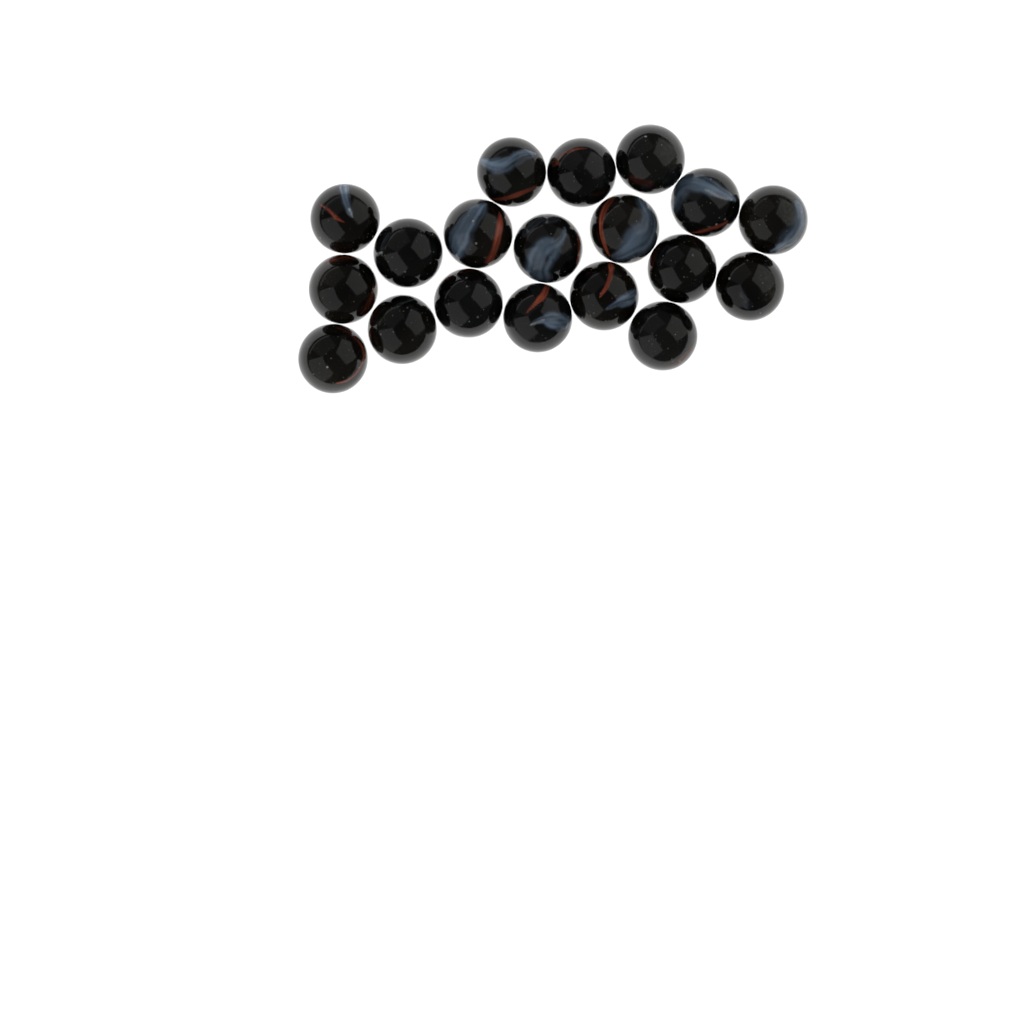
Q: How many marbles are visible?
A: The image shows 19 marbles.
